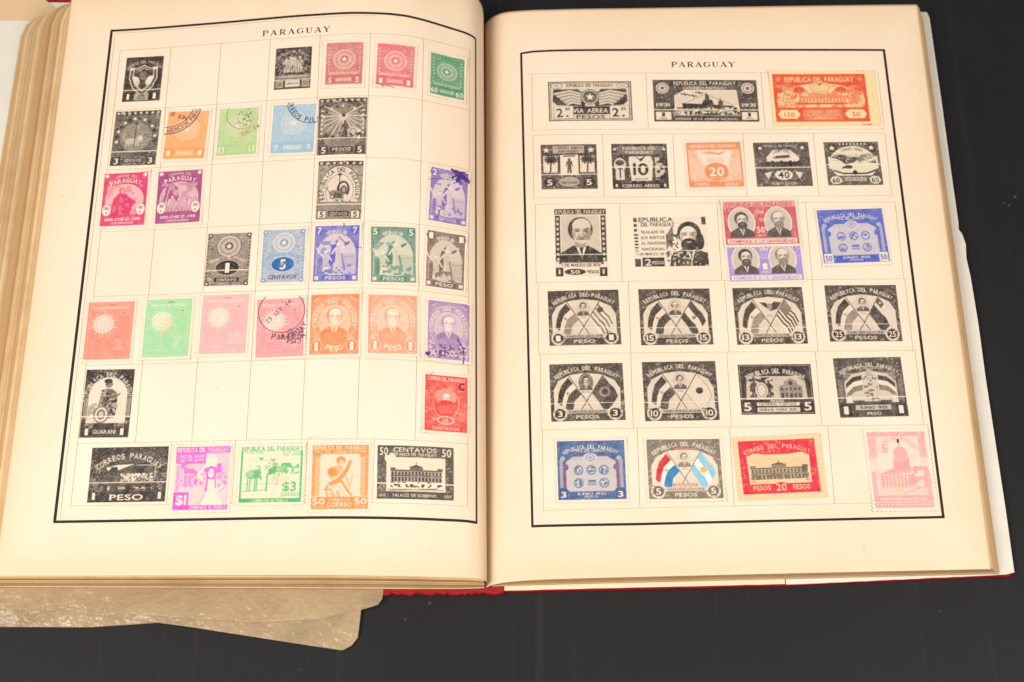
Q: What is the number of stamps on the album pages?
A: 58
